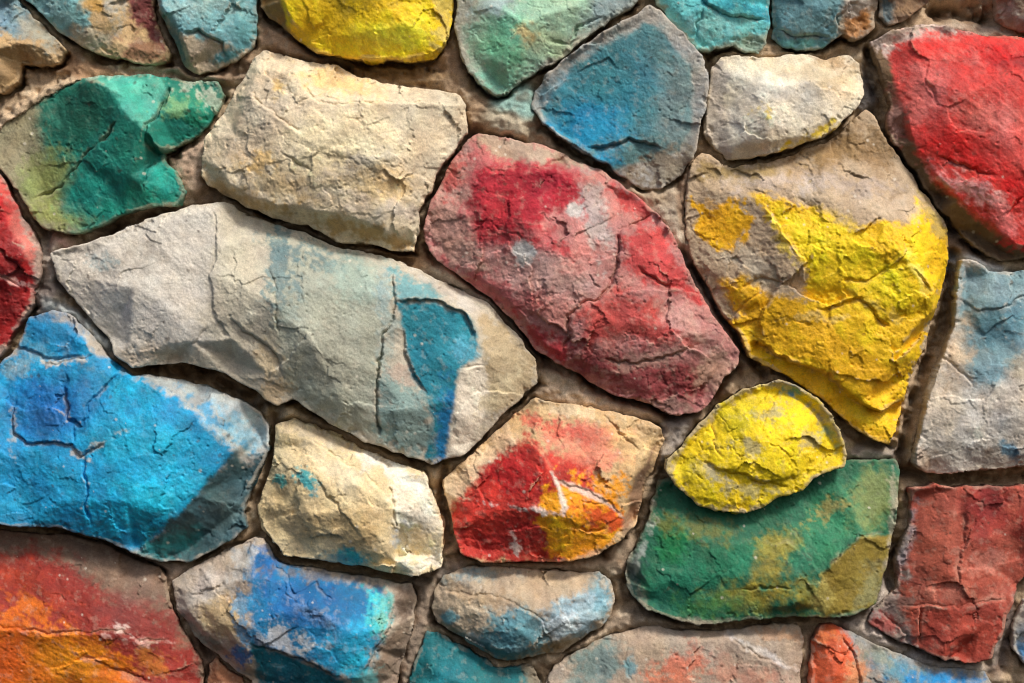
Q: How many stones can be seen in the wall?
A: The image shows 33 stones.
